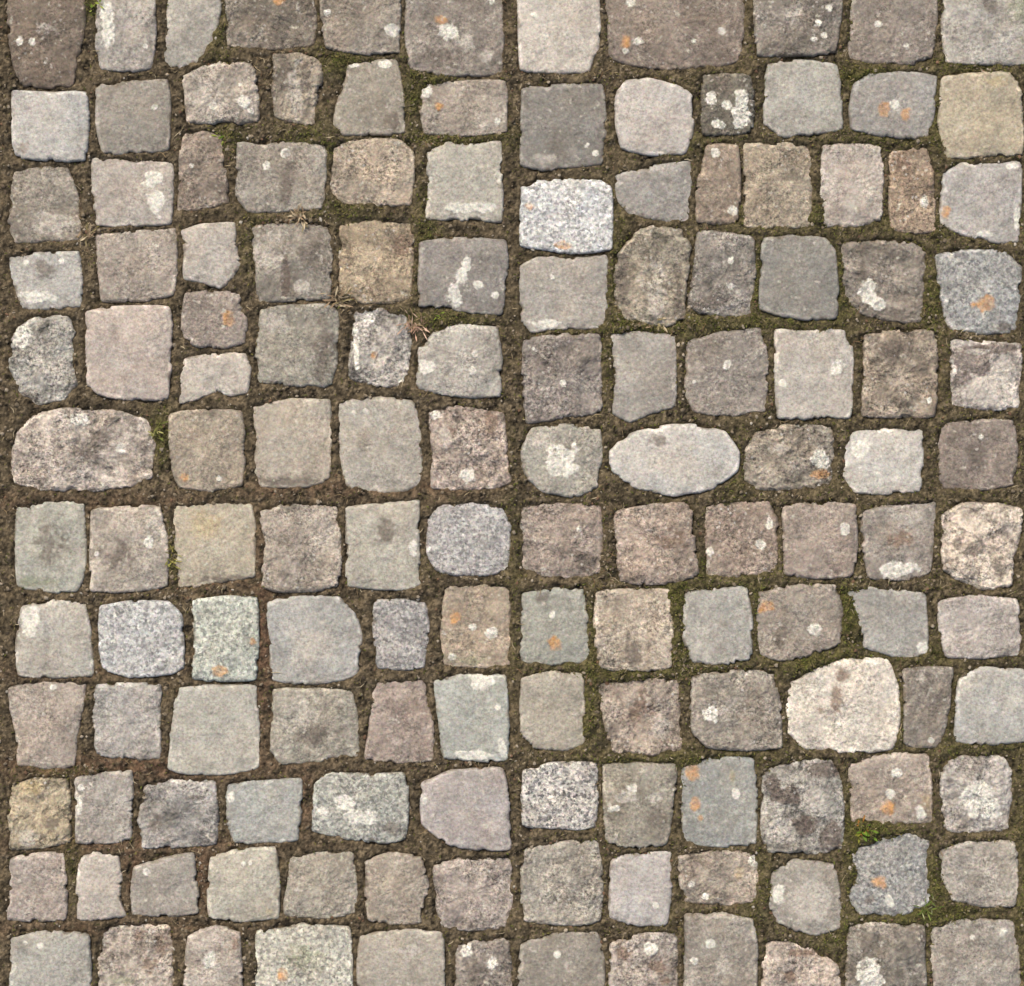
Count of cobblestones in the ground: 144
